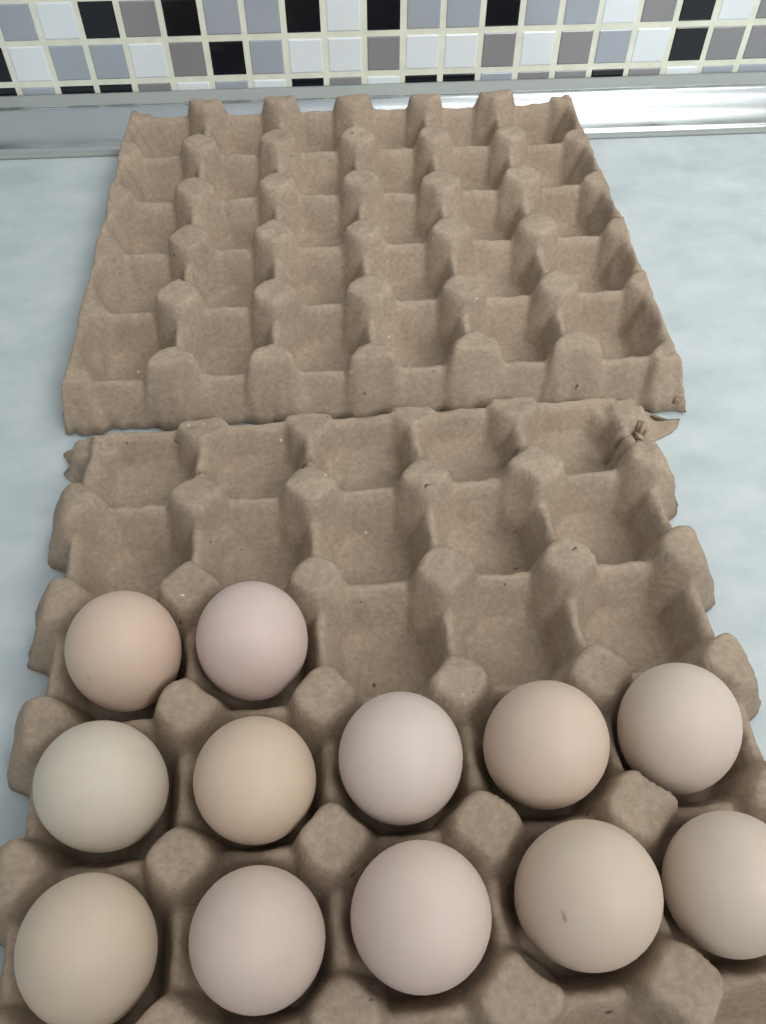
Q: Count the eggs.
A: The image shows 12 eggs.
